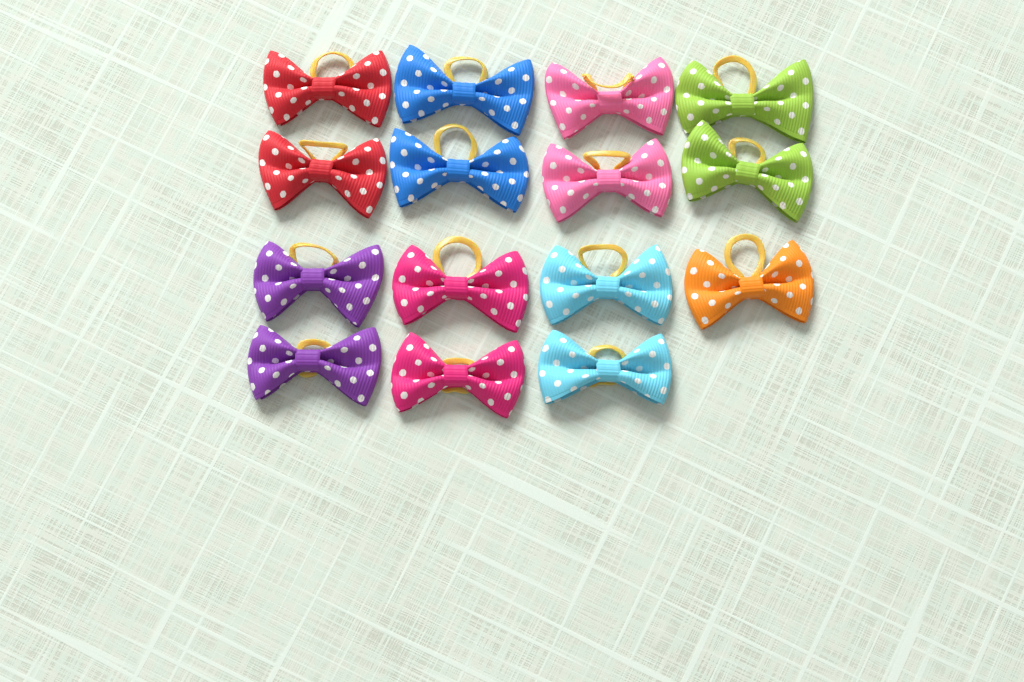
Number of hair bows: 15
